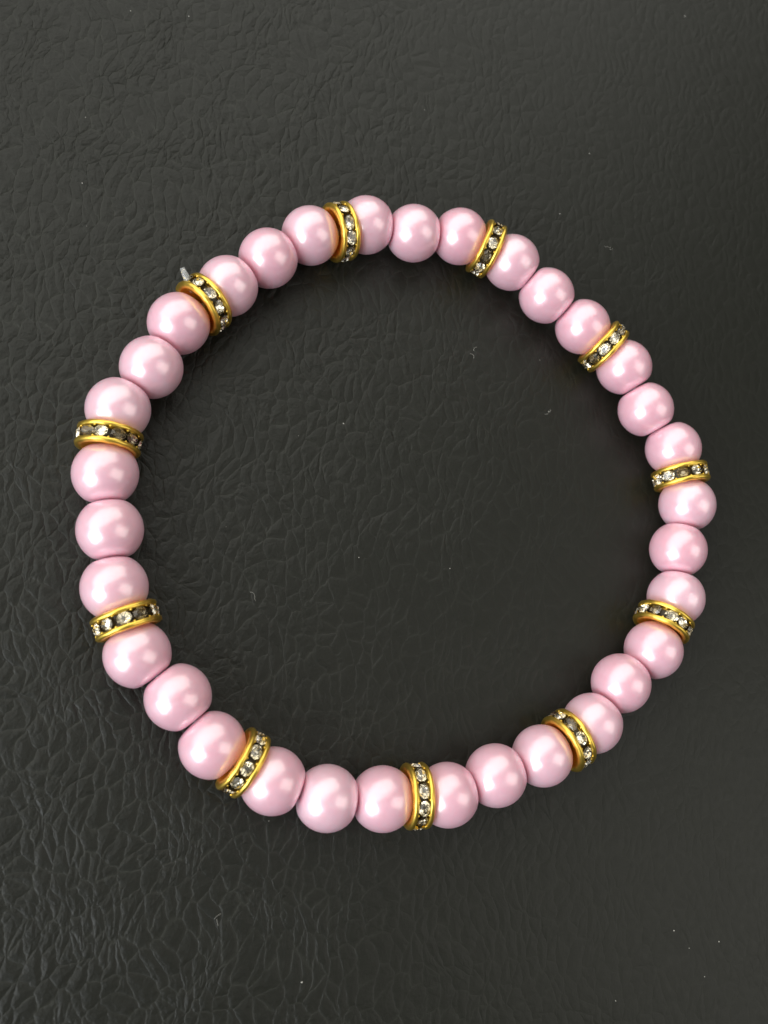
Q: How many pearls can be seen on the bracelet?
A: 33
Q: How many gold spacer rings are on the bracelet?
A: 11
